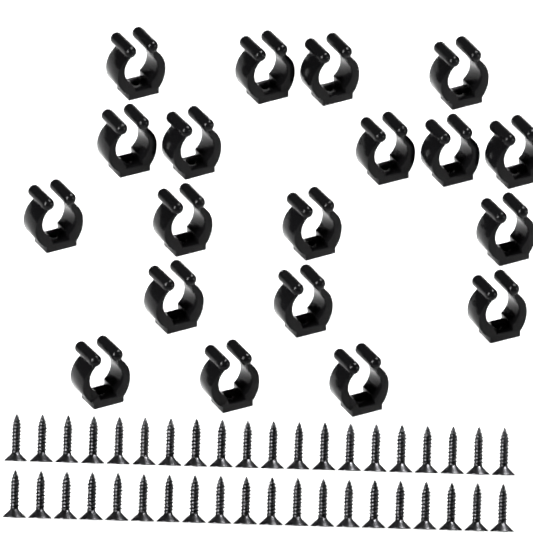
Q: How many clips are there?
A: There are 19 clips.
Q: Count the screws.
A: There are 40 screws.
